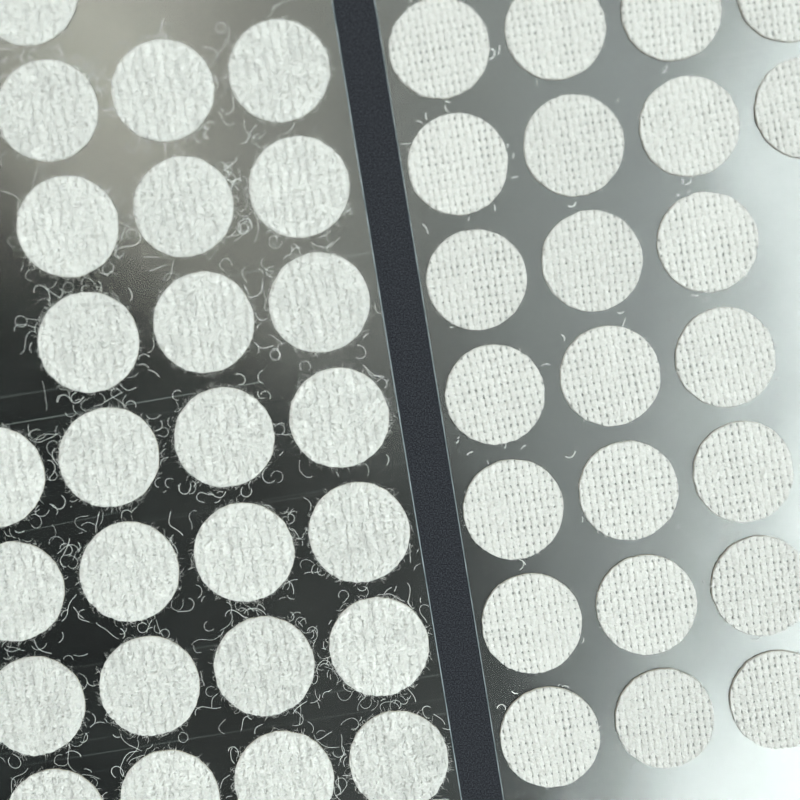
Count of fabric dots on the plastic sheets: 49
